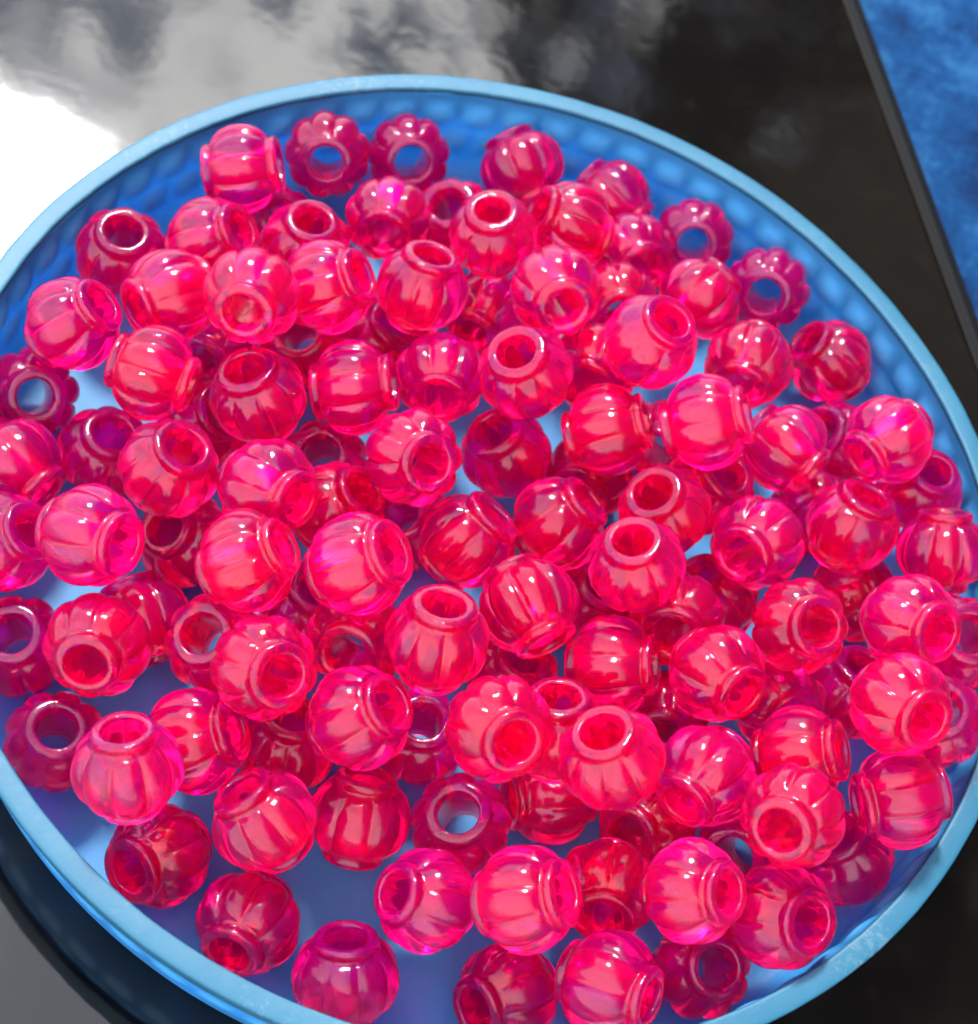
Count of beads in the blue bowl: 125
